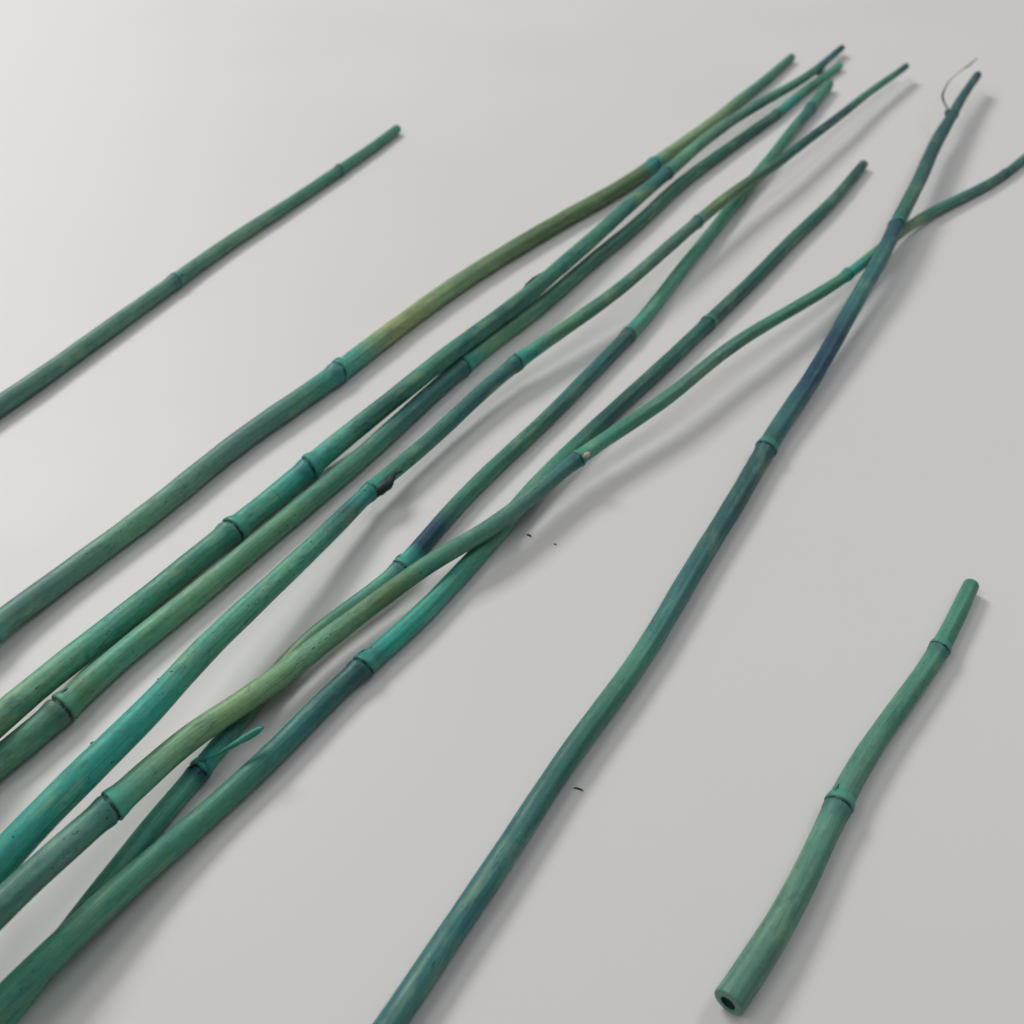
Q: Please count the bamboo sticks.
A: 10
